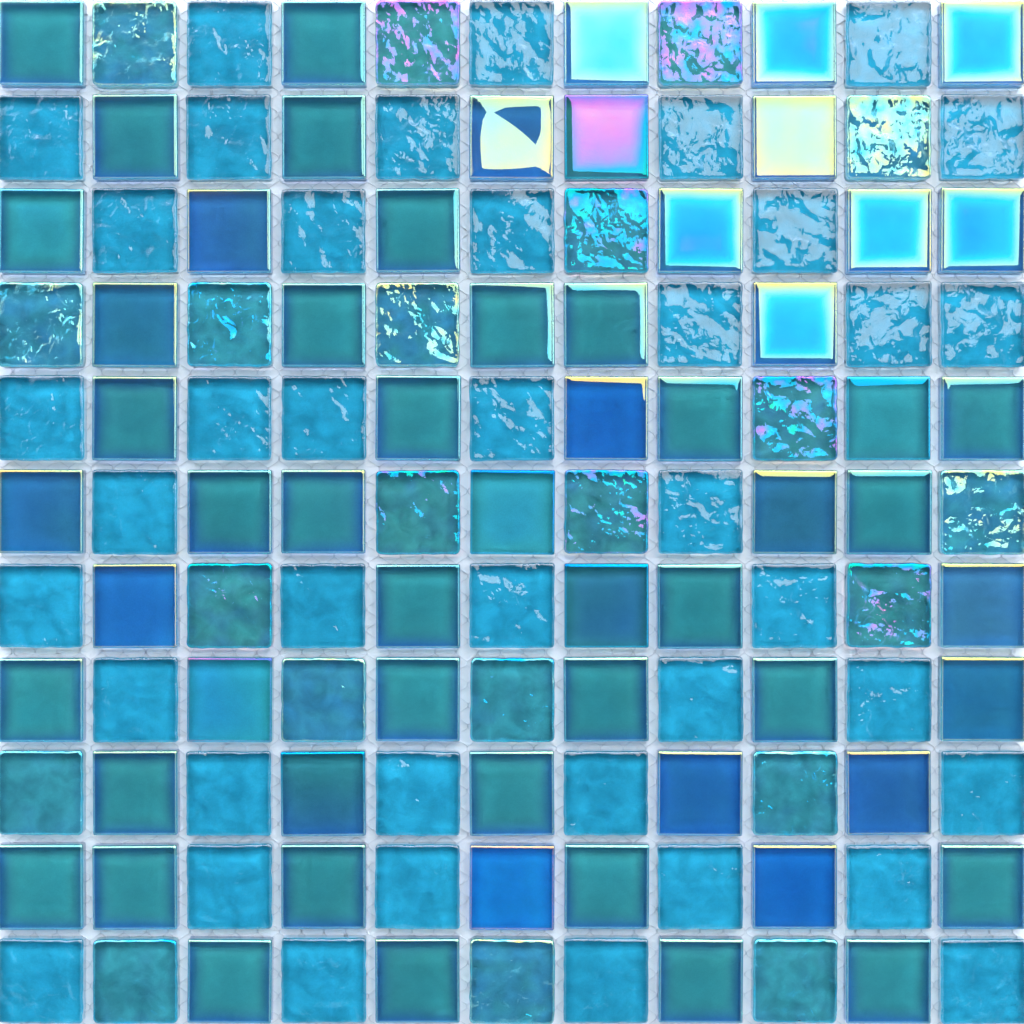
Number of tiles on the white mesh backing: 121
